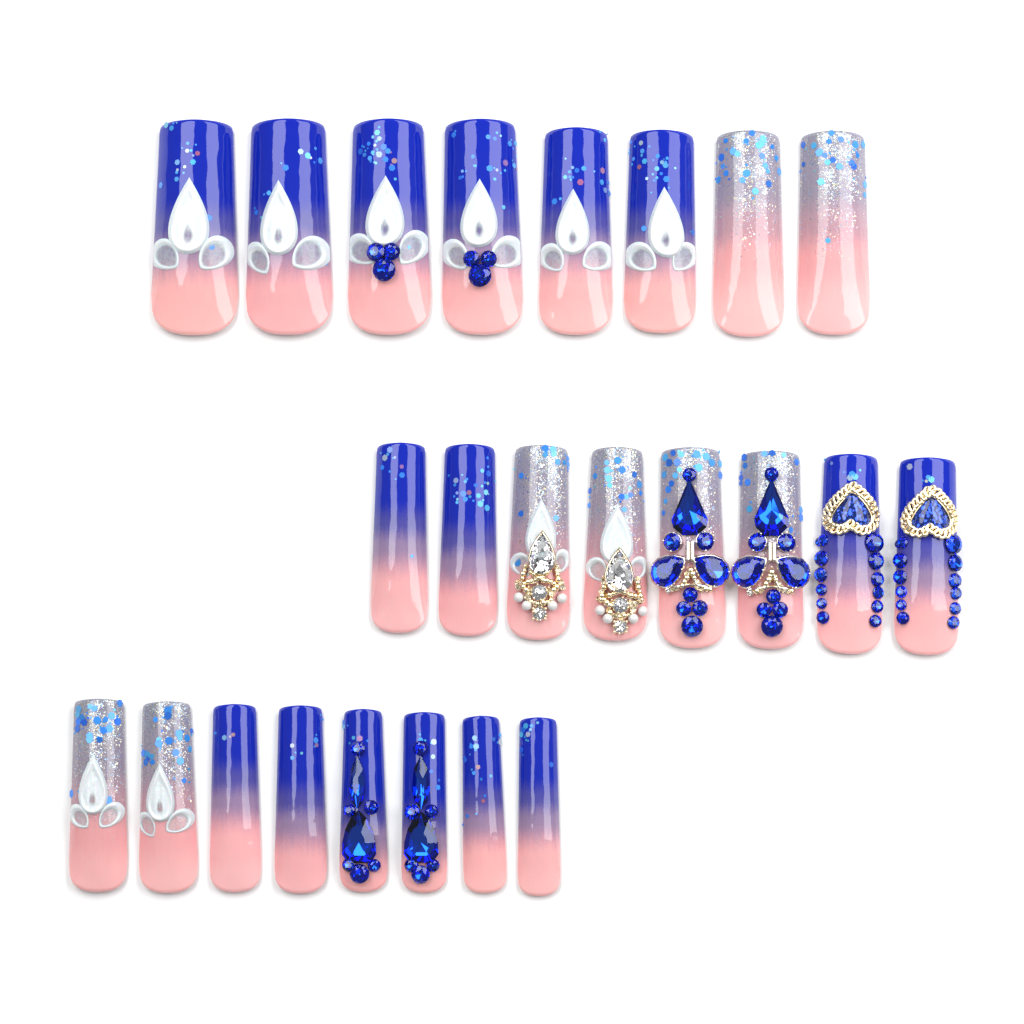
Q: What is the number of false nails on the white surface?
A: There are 24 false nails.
